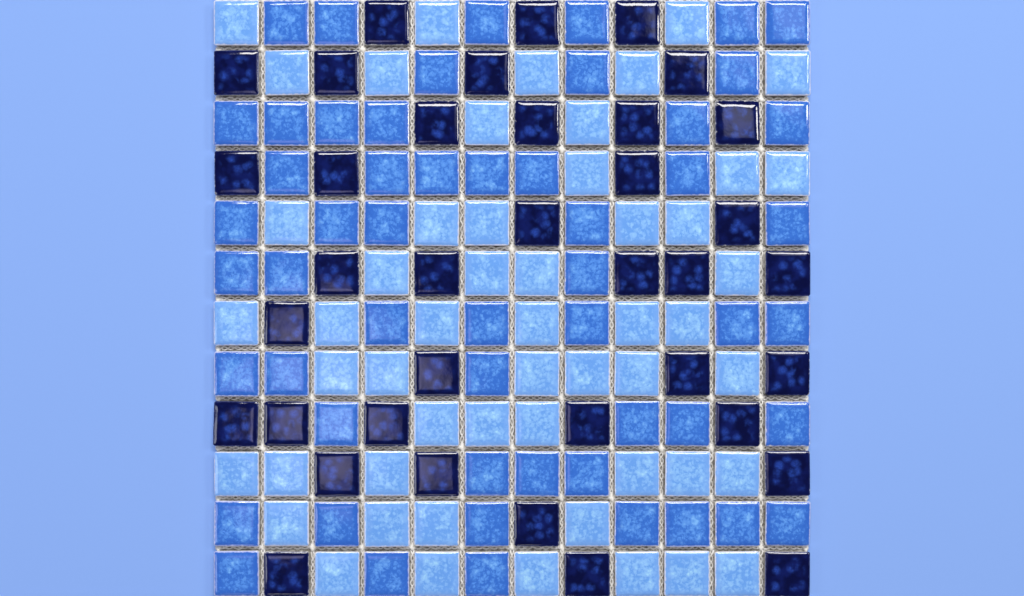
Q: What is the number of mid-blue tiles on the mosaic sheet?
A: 54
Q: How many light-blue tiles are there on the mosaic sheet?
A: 53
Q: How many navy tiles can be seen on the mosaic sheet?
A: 37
